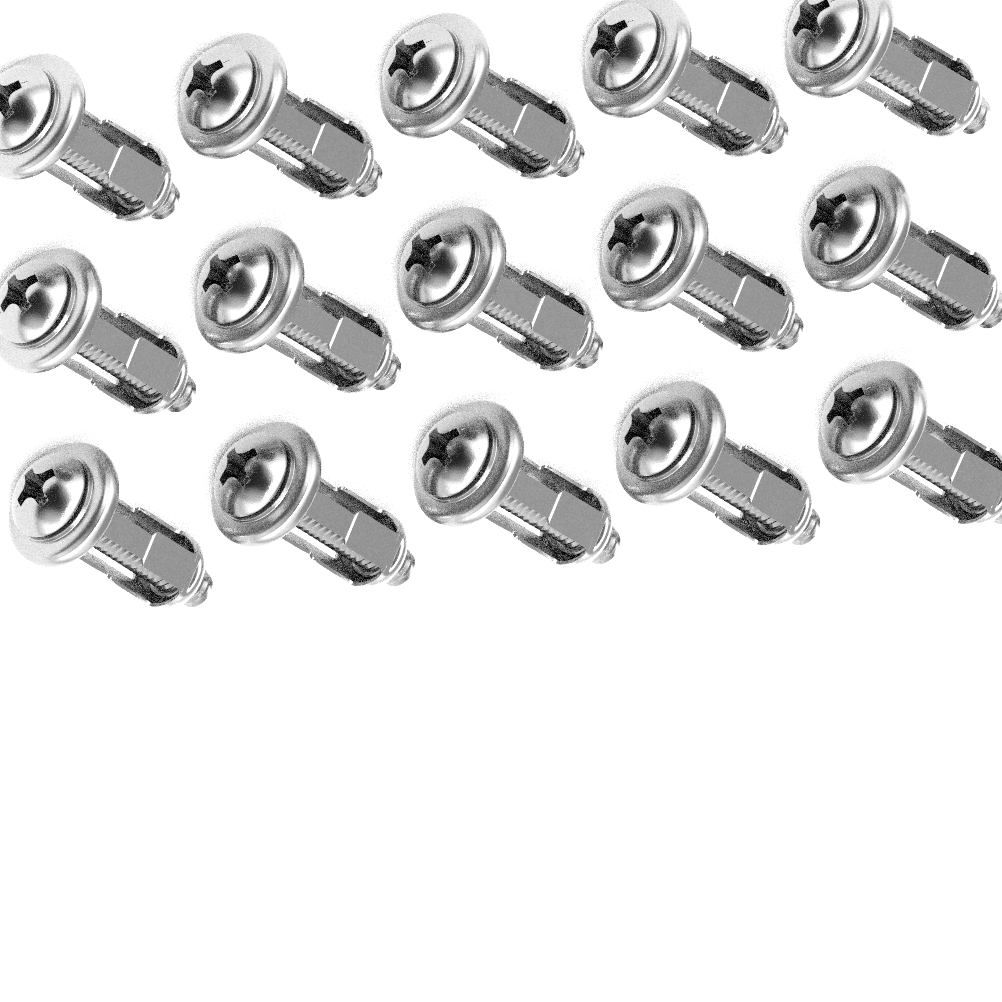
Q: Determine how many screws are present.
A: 15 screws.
